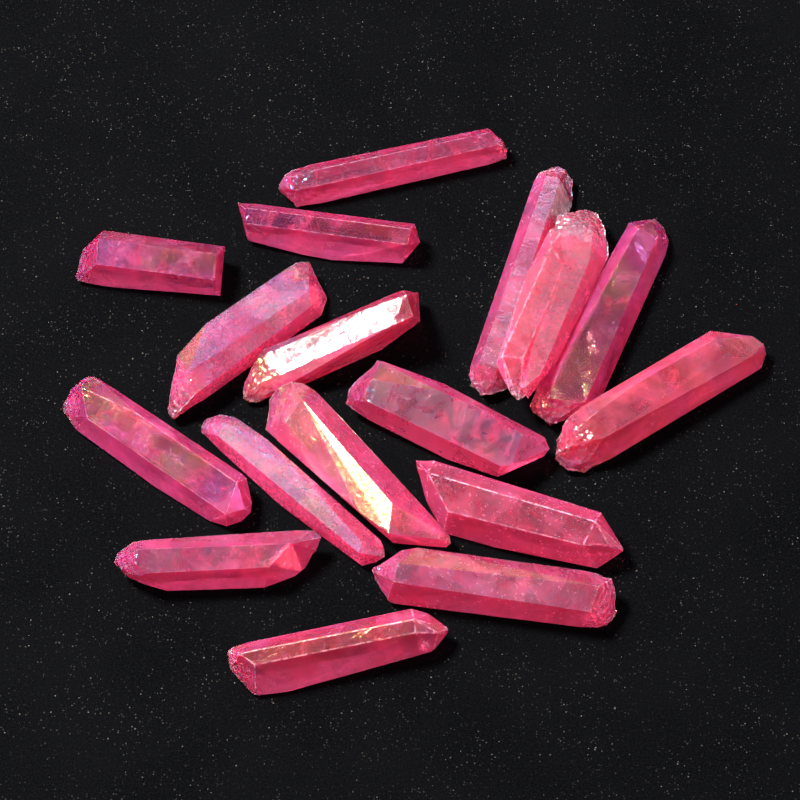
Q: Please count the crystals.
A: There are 17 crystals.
